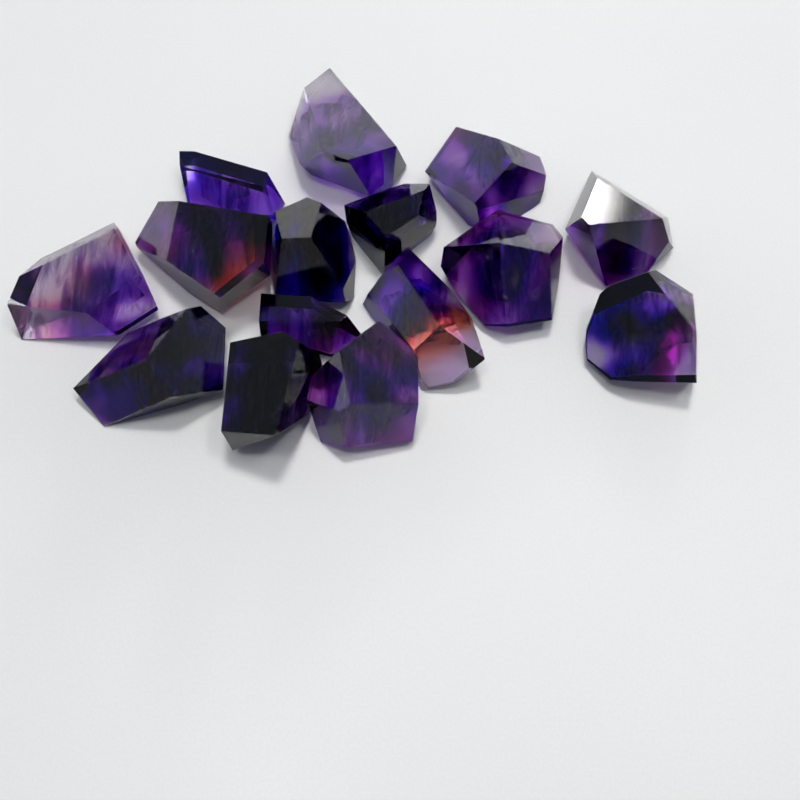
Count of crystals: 15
